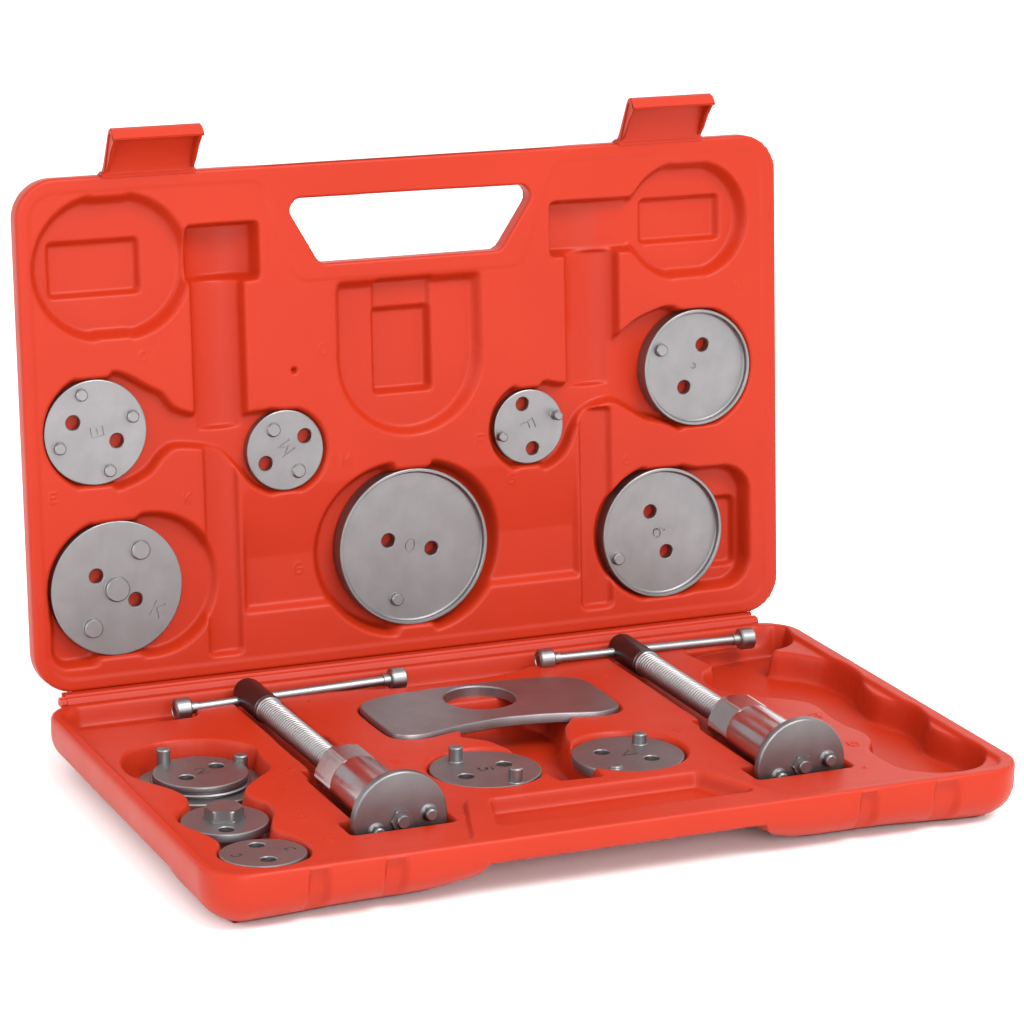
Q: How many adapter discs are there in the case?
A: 12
